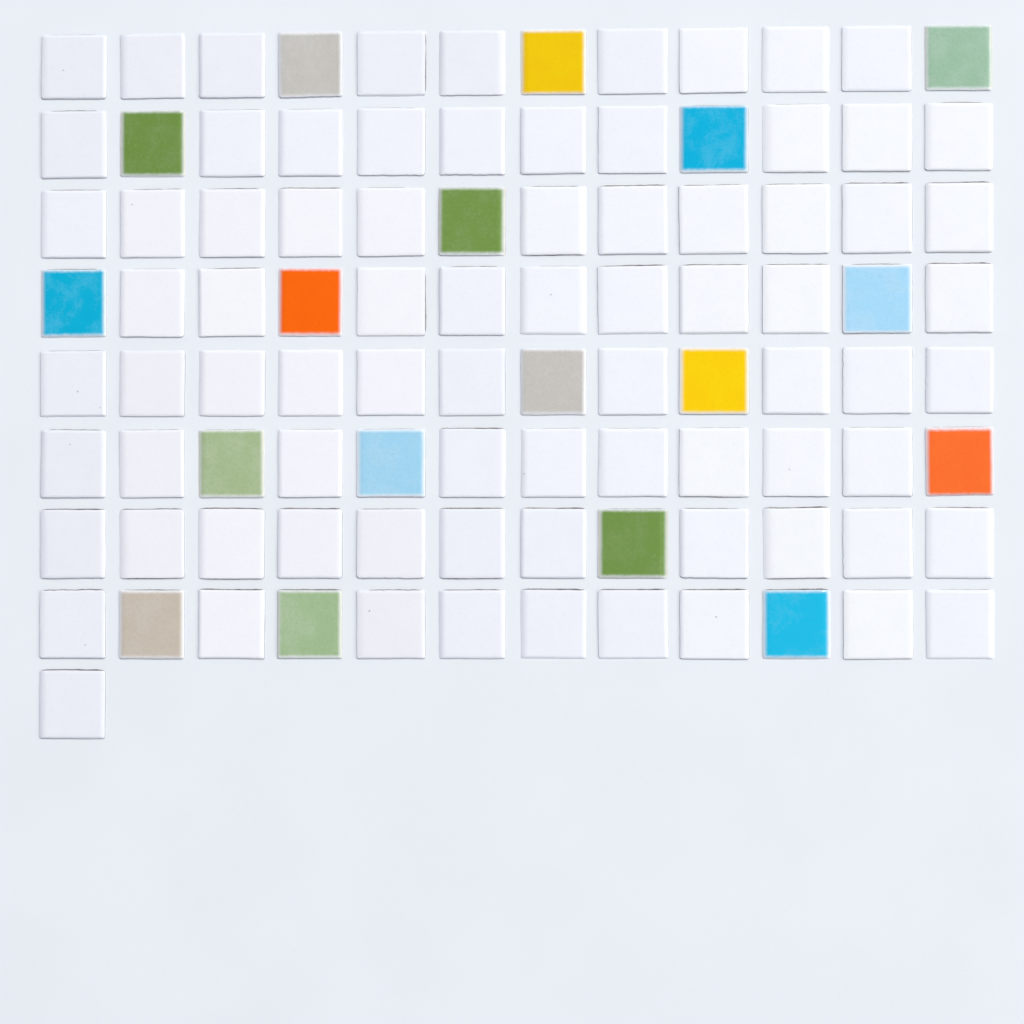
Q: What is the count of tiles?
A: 97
